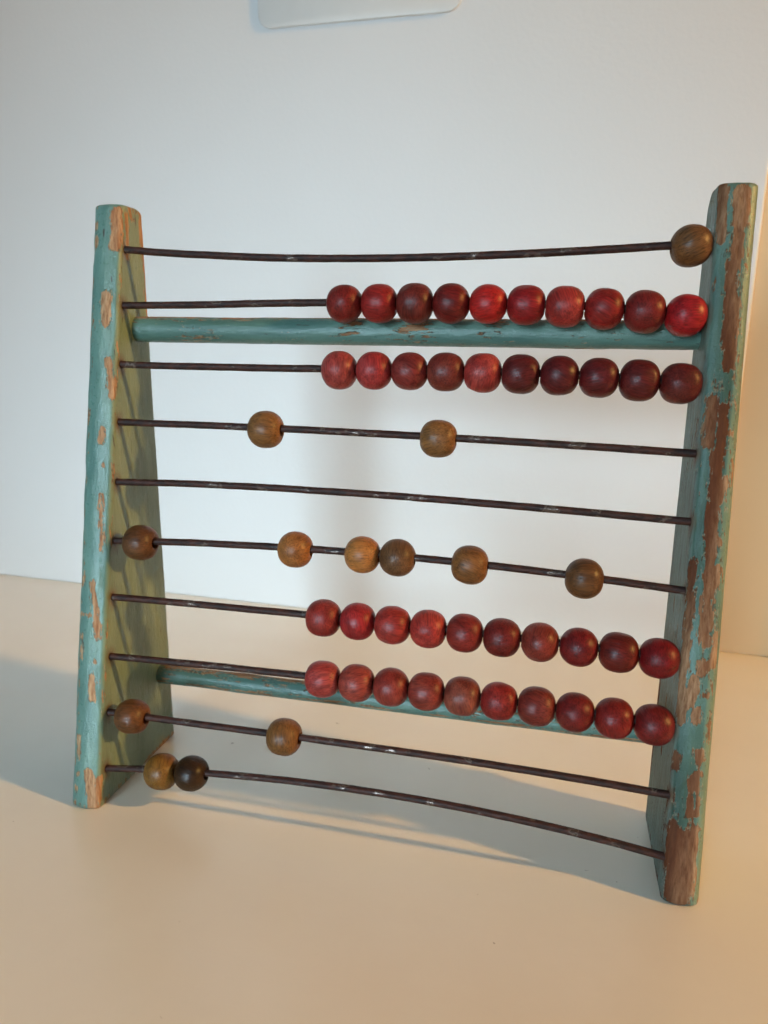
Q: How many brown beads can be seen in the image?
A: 13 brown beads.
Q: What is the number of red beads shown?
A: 40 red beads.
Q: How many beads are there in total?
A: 53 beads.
